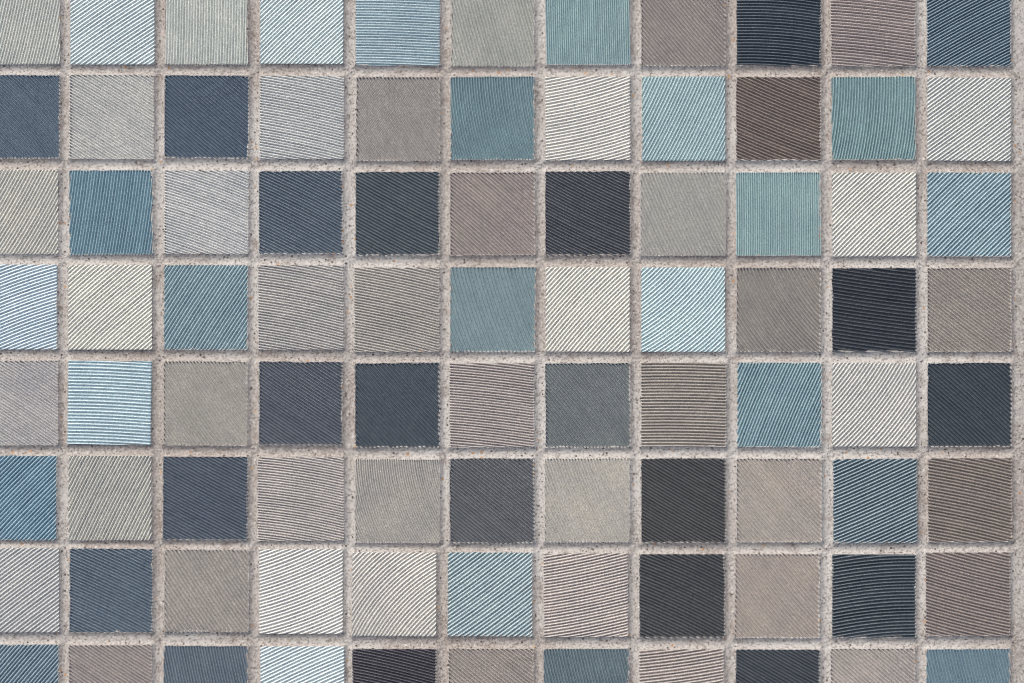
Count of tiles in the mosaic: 88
